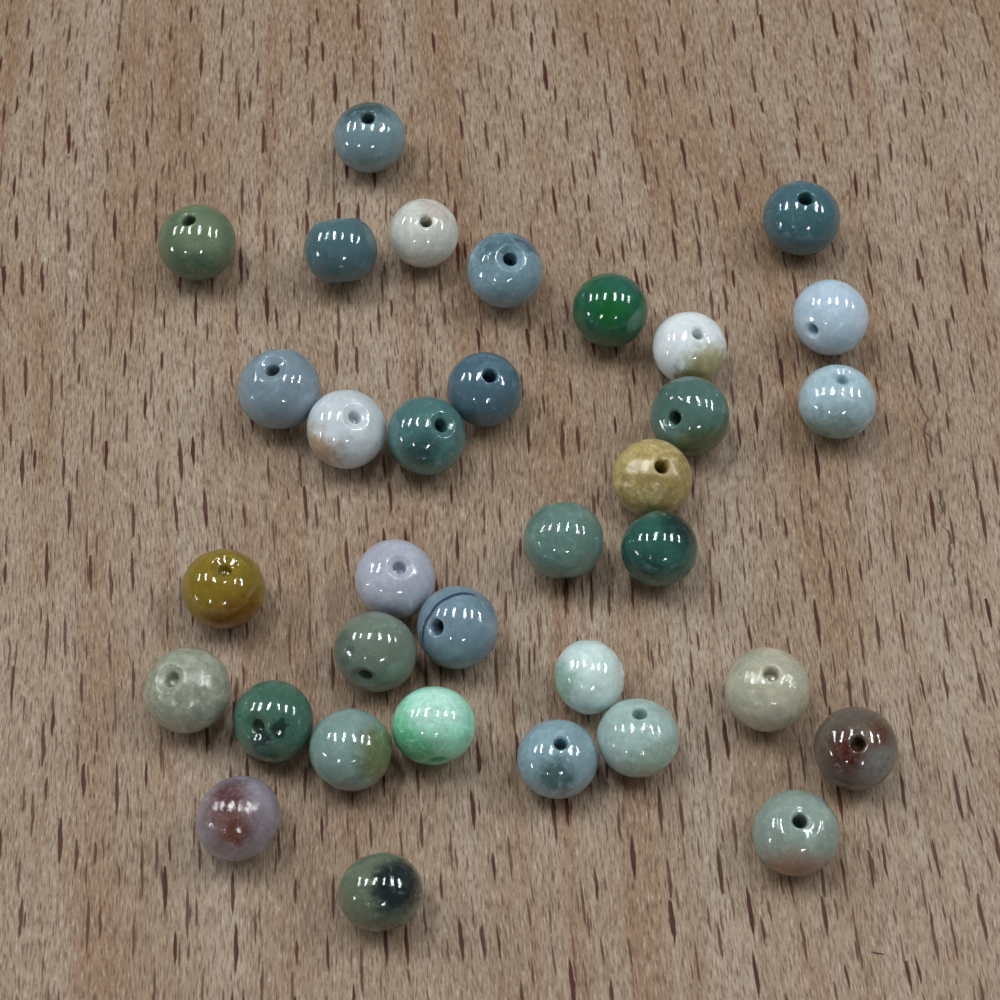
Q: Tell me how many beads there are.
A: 34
